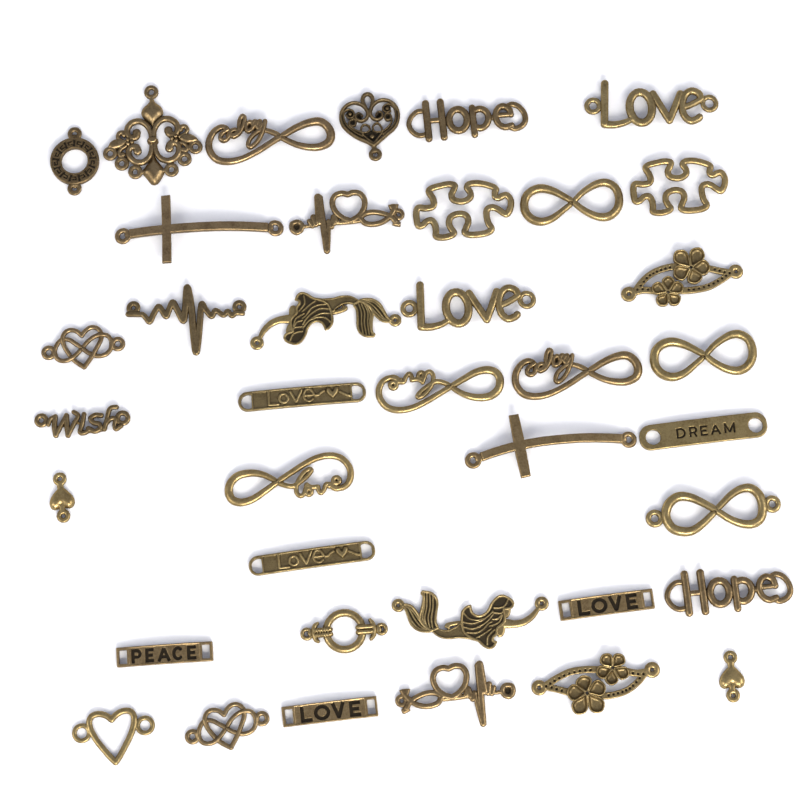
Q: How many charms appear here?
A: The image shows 38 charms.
